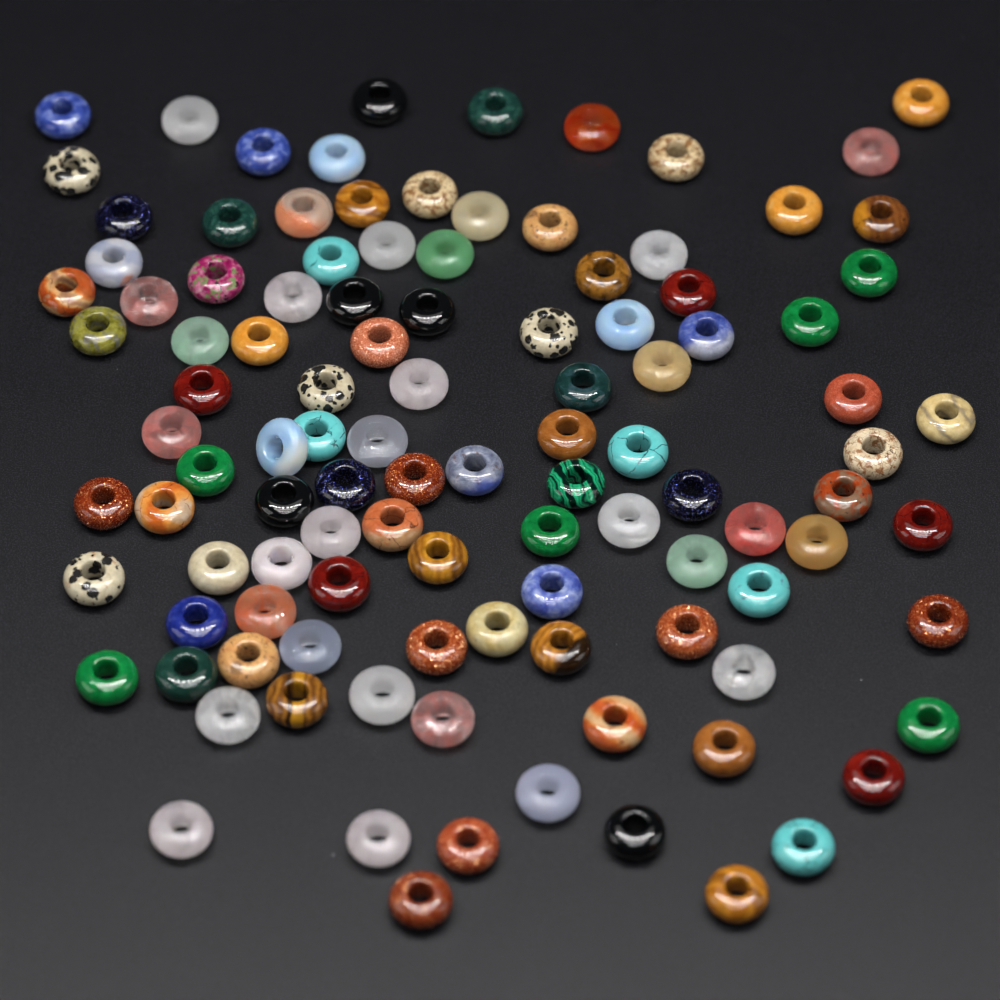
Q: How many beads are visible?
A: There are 109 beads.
